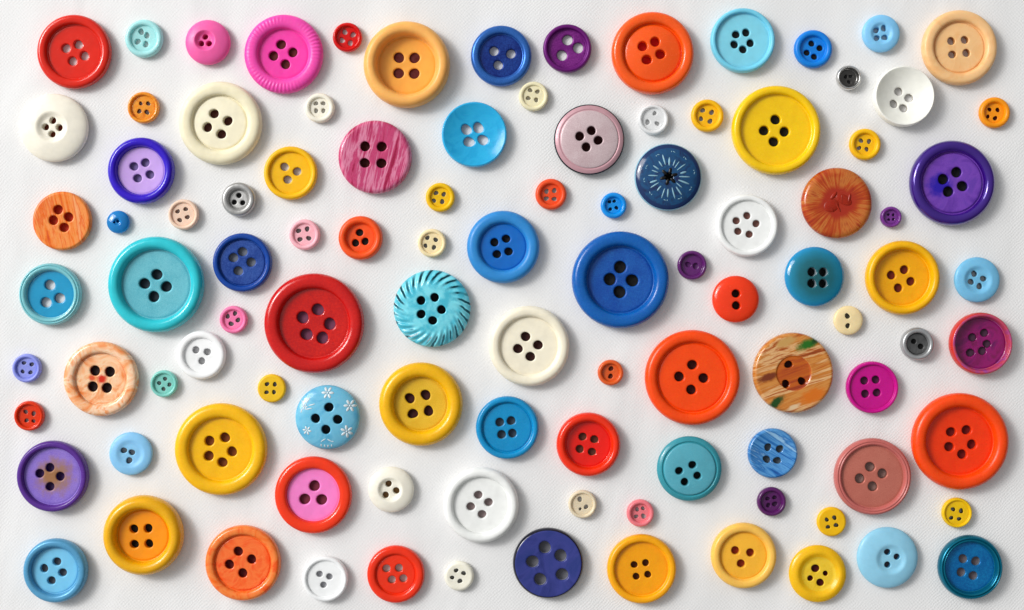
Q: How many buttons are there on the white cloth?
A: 103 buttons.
